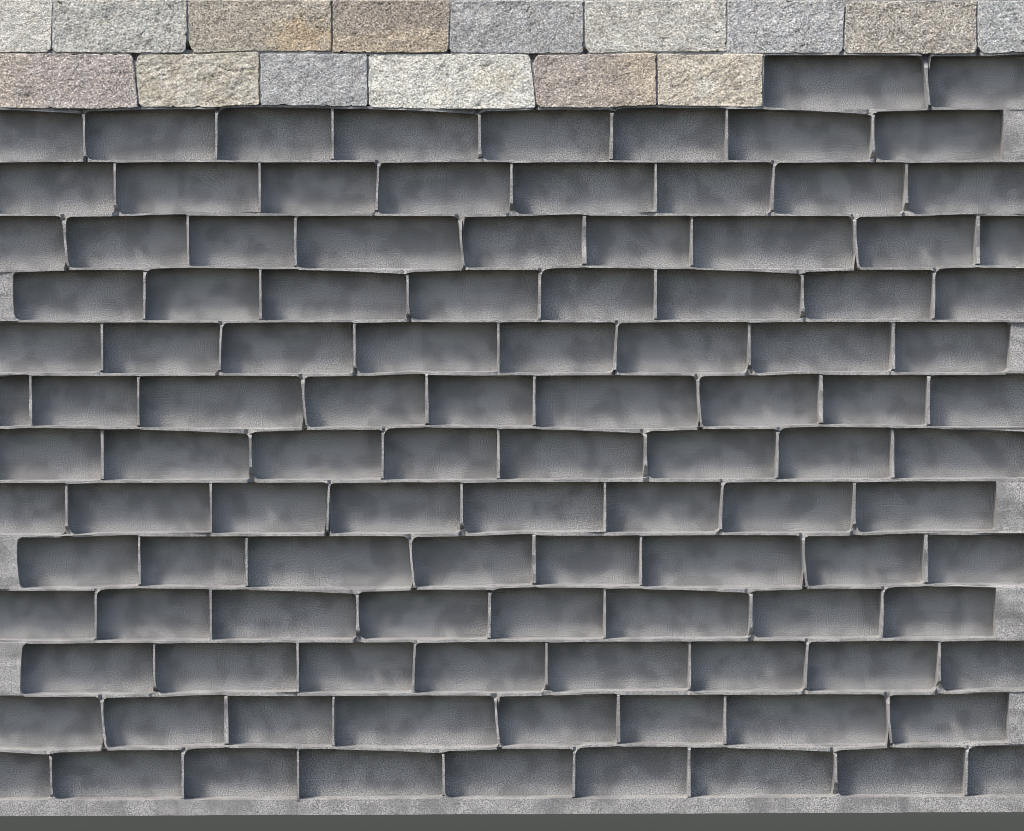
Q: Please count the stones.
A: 15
